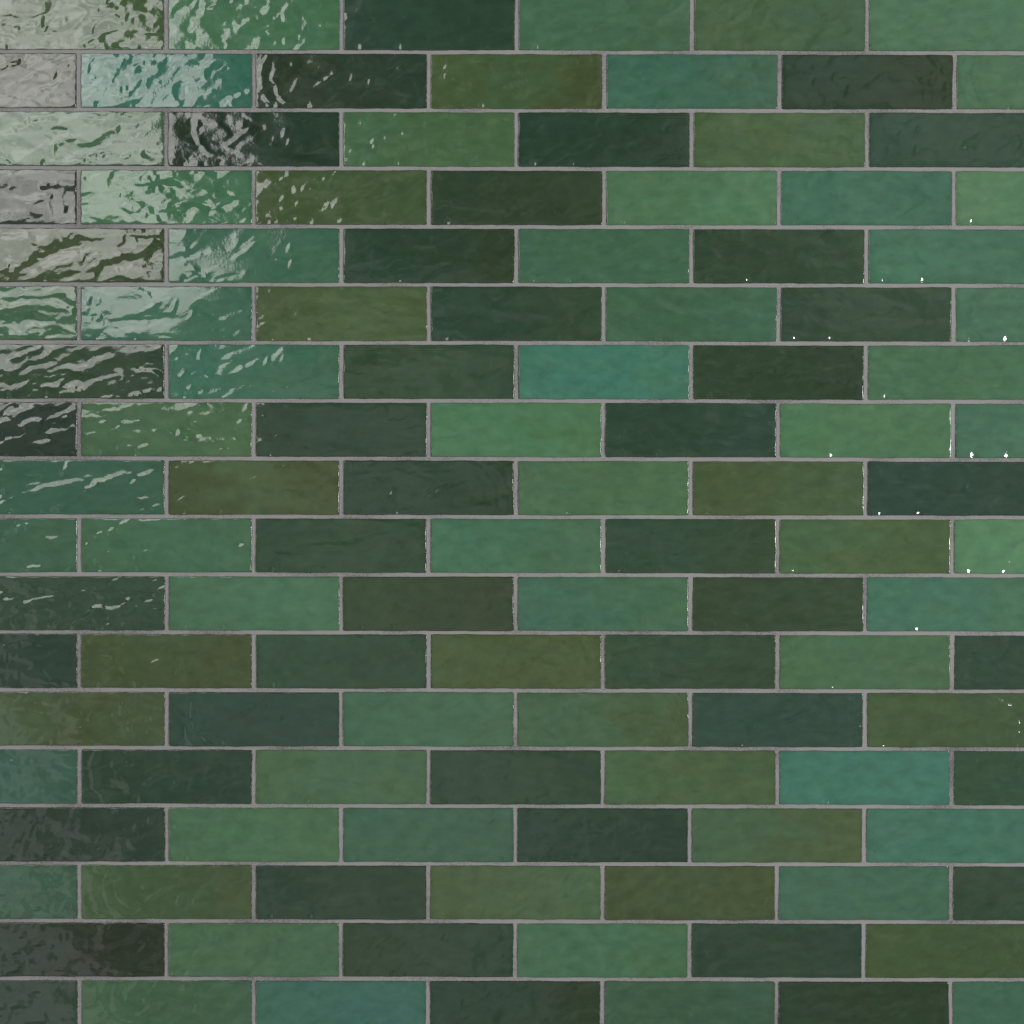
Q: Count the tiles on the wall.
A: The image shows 117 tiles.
